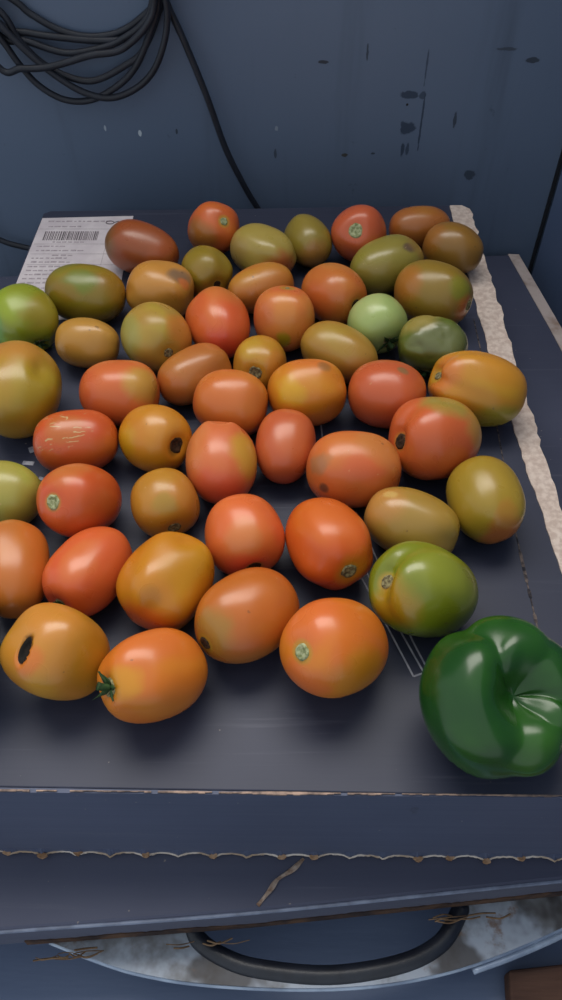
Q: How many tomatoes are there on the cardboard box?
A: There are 51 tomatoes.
